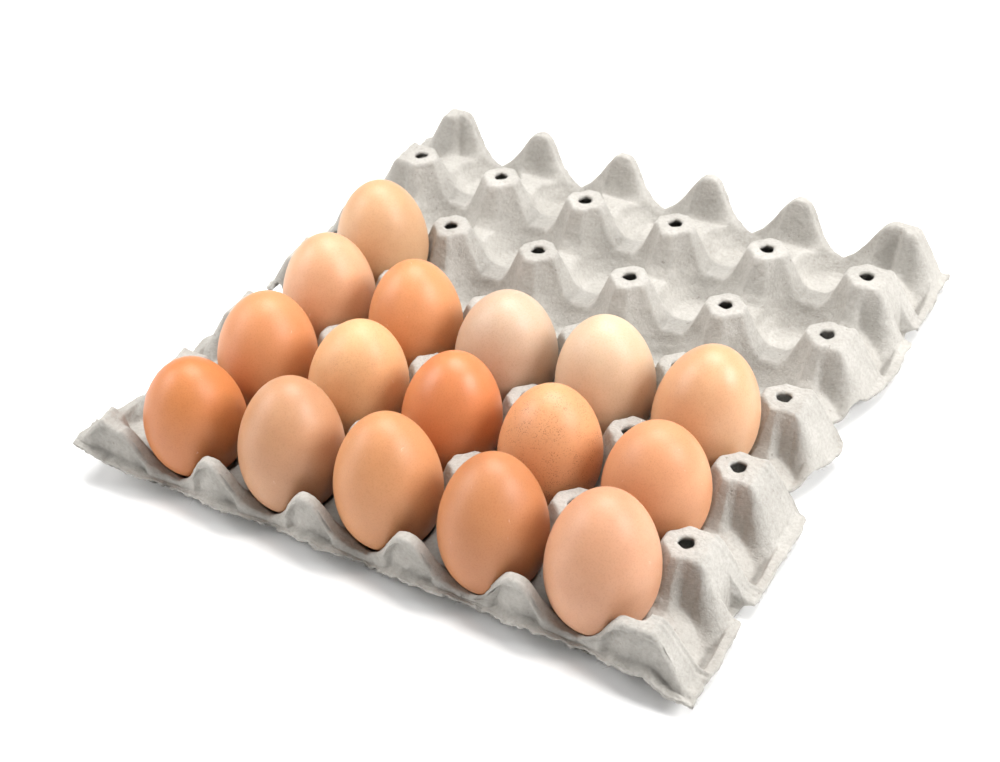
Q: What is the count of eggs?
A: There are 16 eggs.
